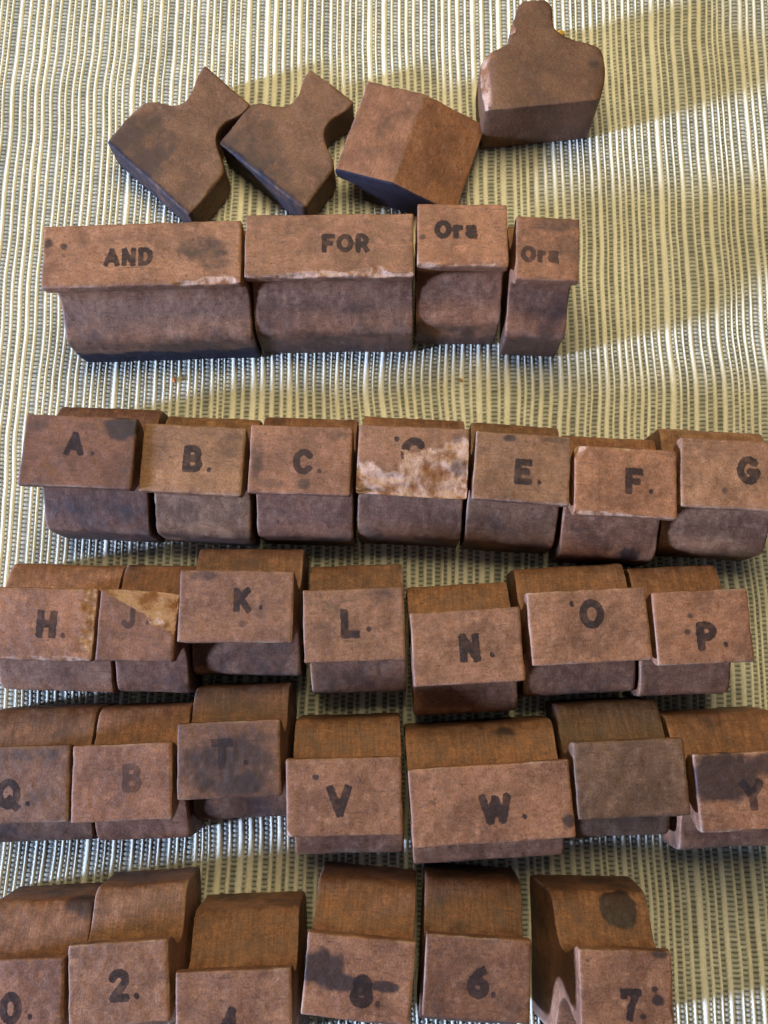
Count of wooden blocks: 35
